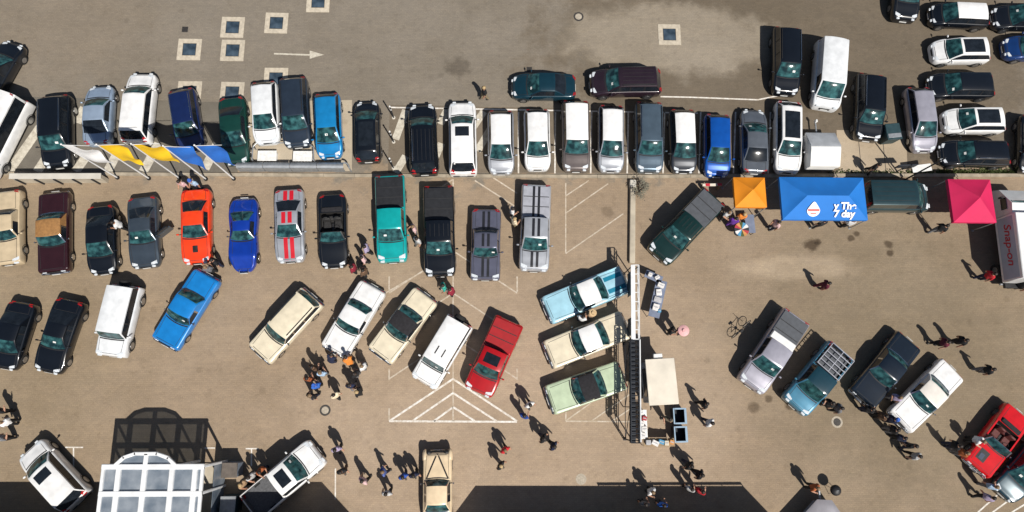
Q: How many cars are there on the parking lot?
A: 72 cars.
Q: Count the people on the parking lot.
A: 91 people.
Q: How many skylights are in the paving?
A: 9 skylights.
